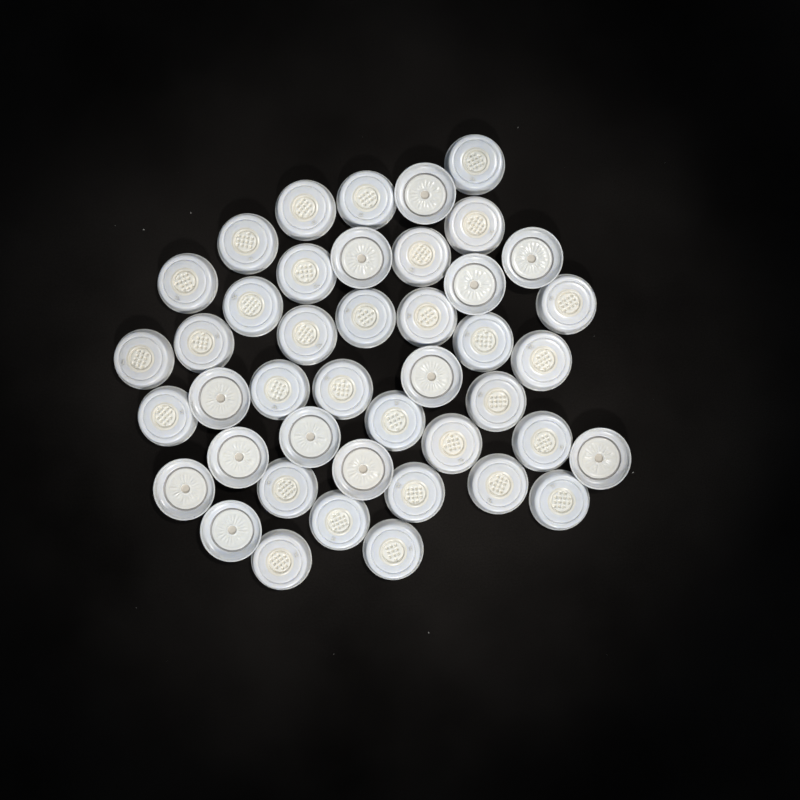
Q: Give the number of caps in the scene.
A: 43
